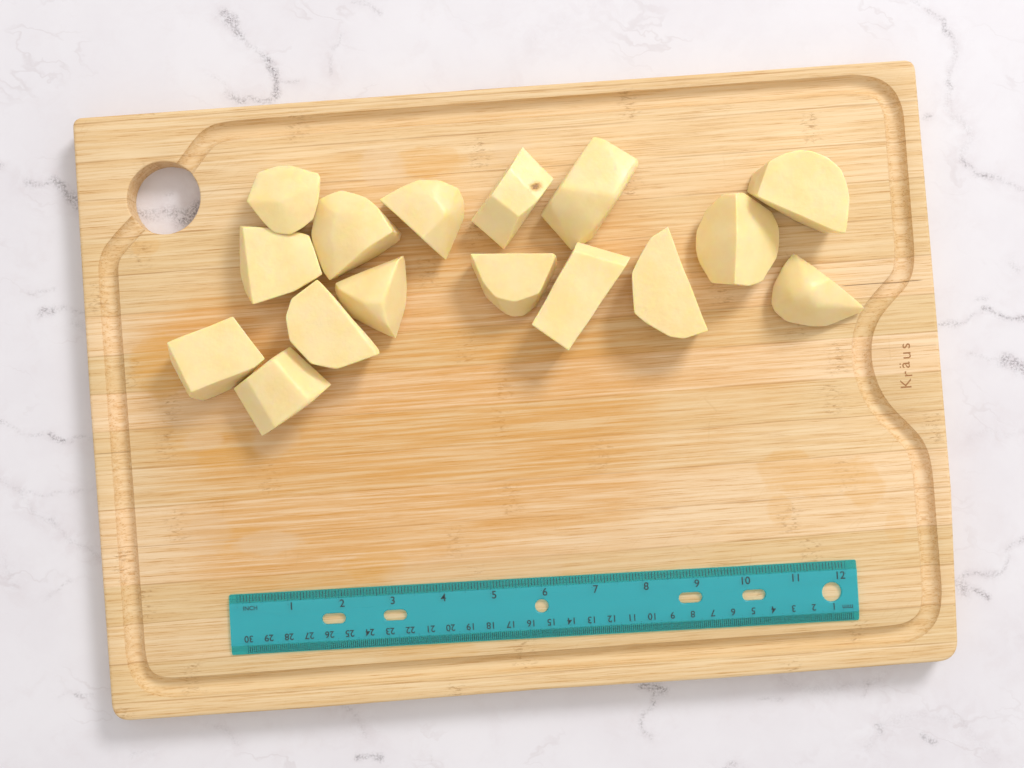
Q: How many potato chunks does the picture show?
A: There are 16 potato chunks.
